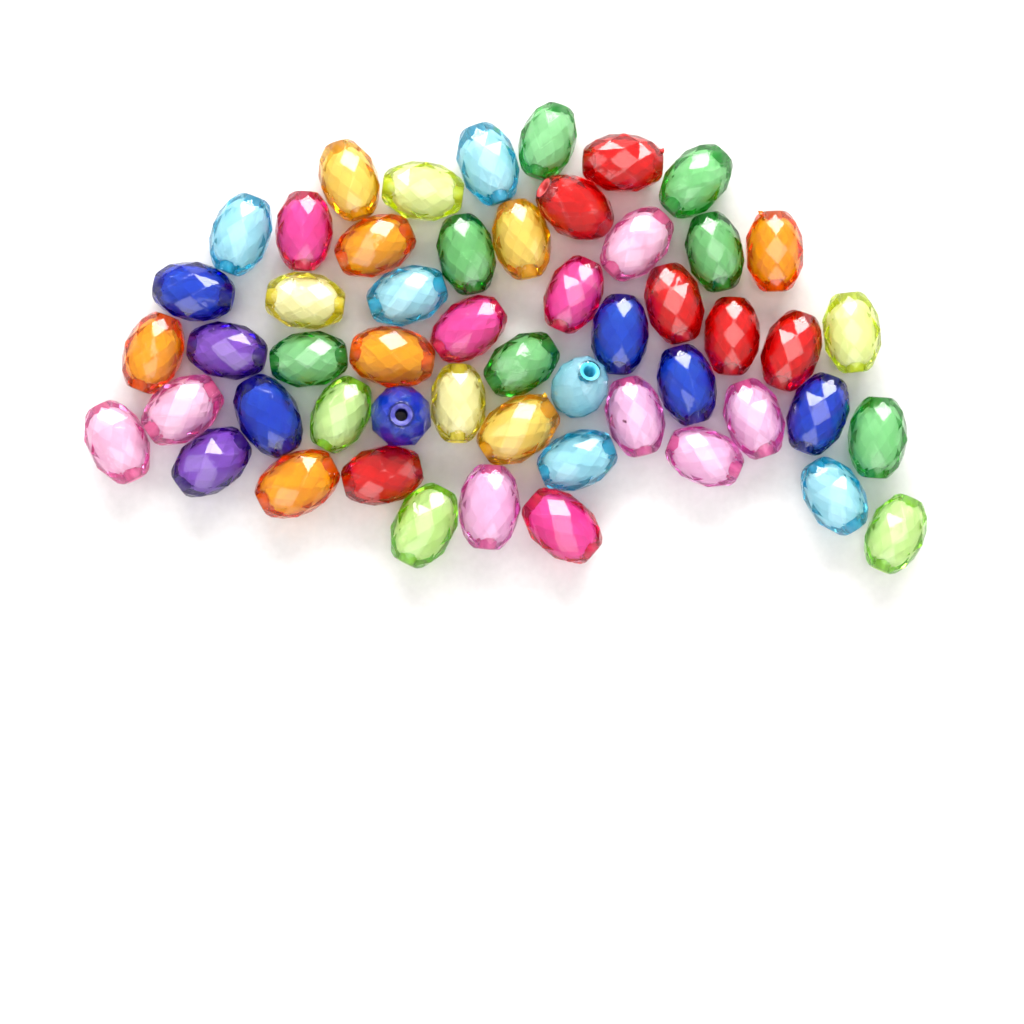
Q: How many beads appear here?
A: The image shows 53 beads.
